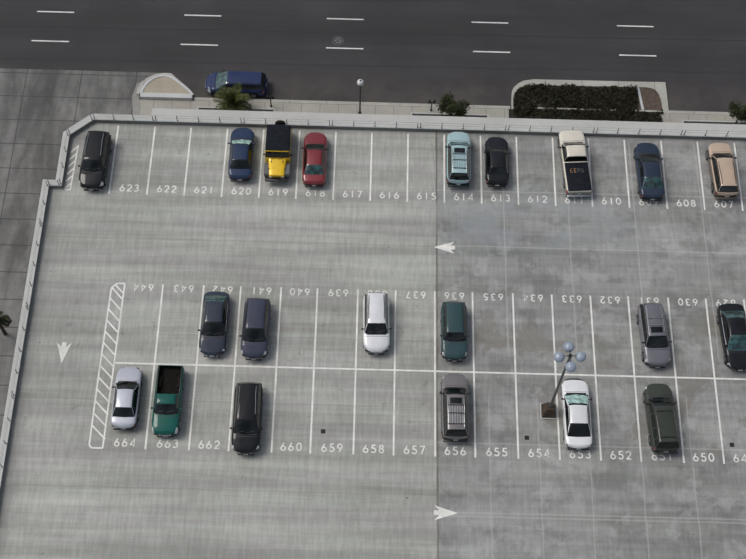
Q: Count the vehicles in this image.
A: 22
